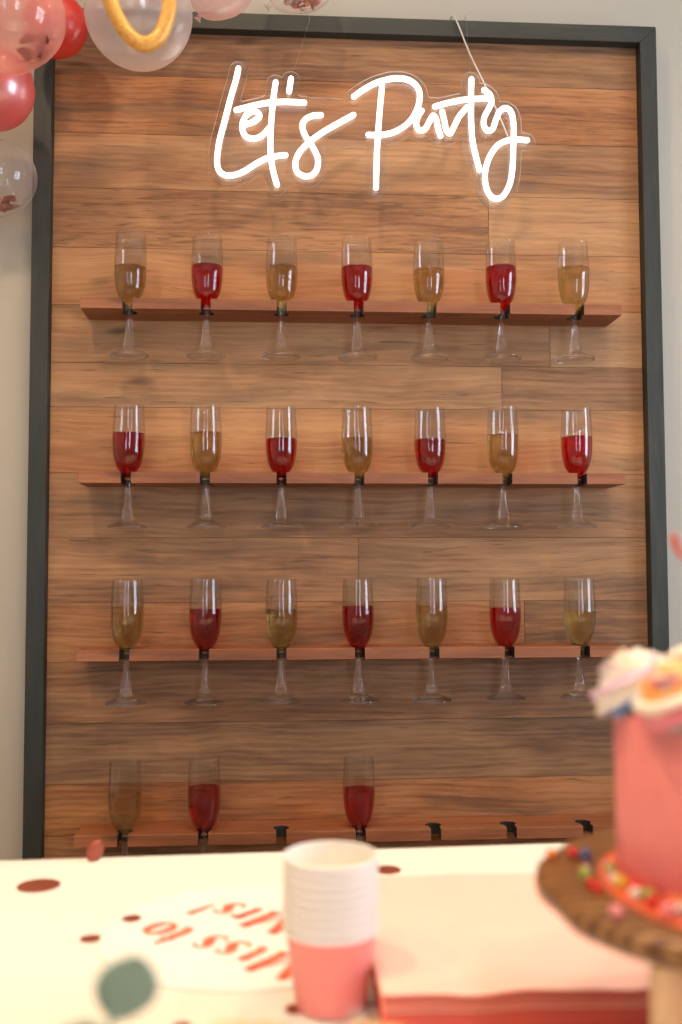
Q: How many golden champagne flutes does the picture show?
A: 12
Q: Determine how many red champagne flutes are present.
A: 12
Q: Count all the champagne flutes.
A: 24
